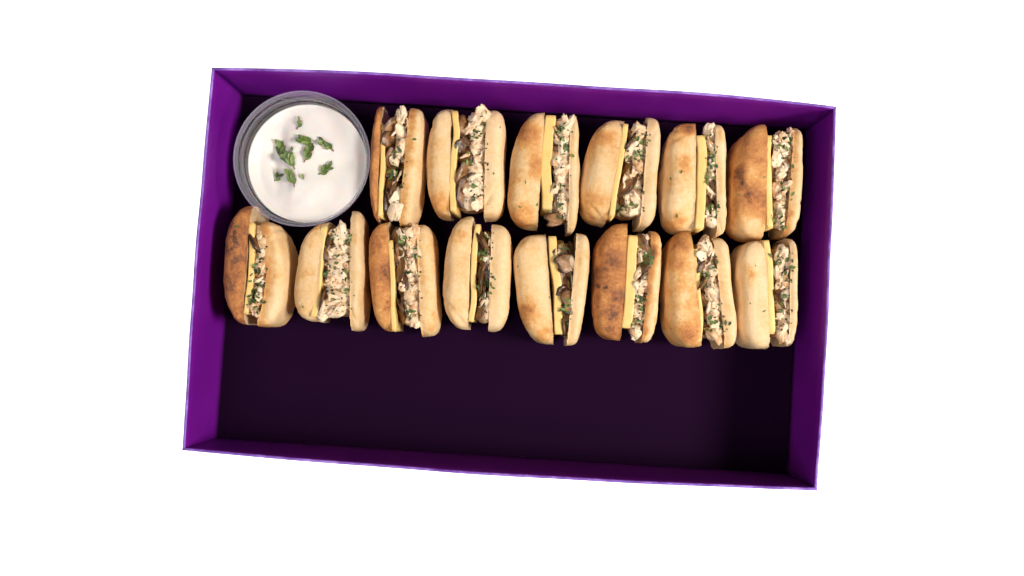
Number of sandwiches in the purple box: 14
